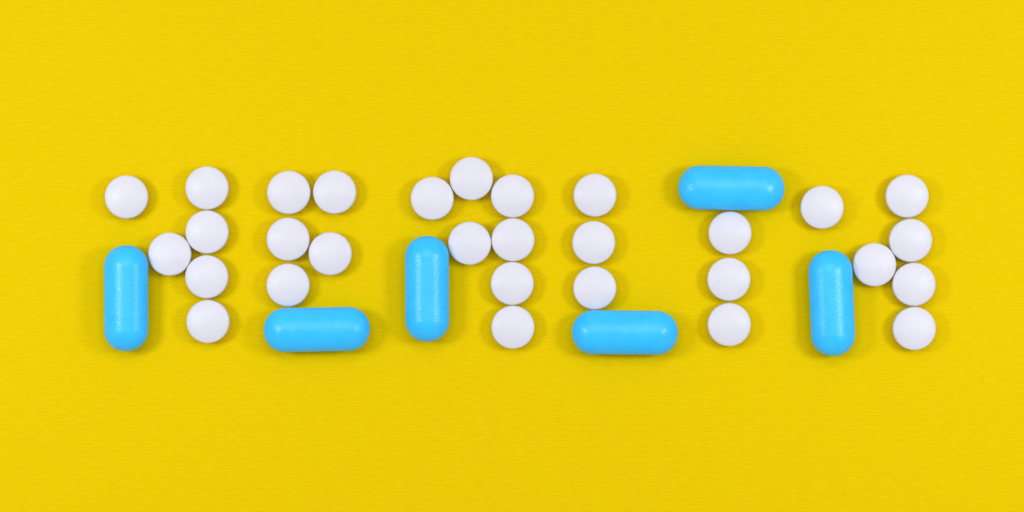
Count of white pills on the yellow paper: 30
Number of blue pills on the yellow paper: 6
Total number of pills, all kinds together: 36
